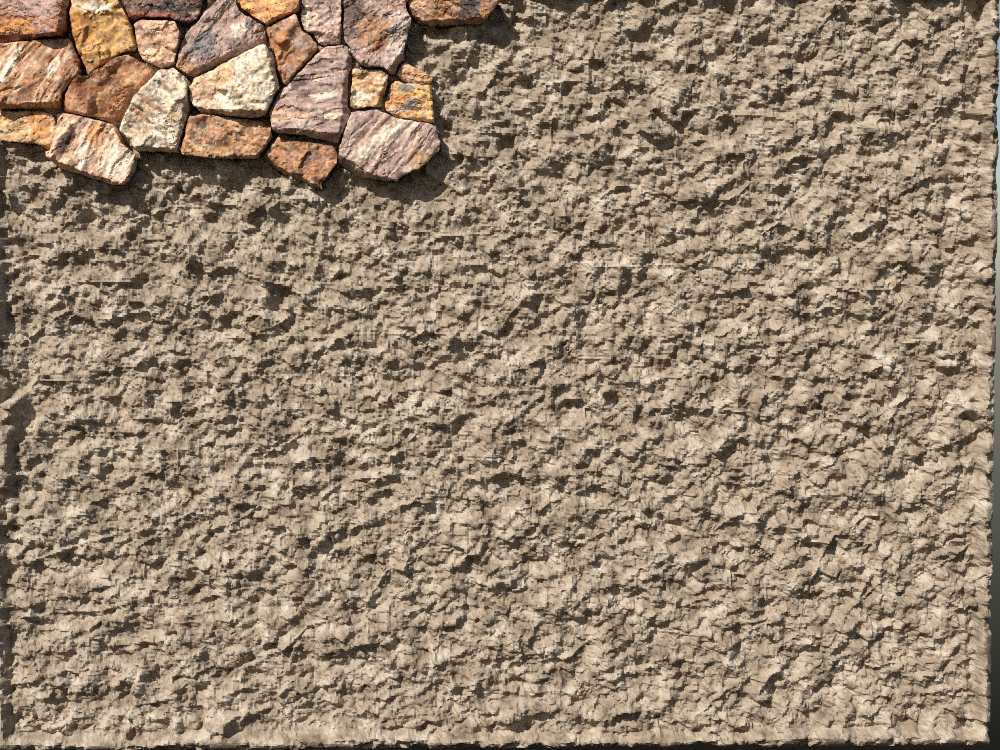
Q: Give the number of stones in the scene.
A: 23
